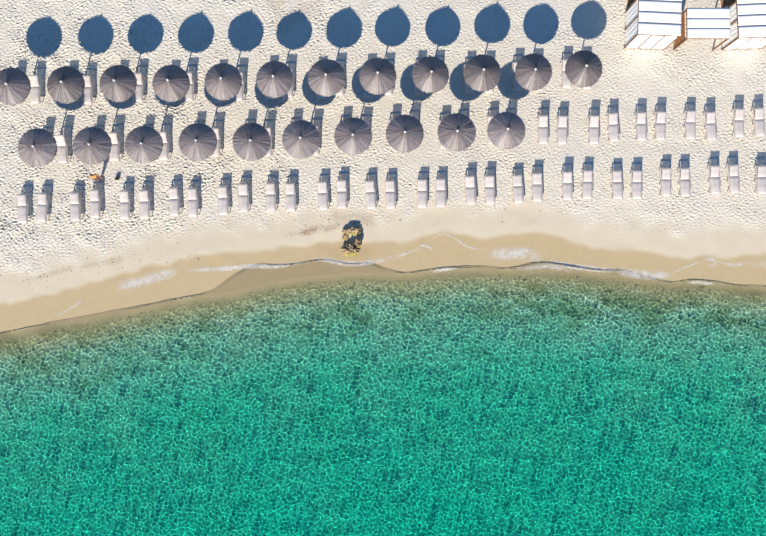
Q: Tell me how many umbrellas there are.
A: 22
